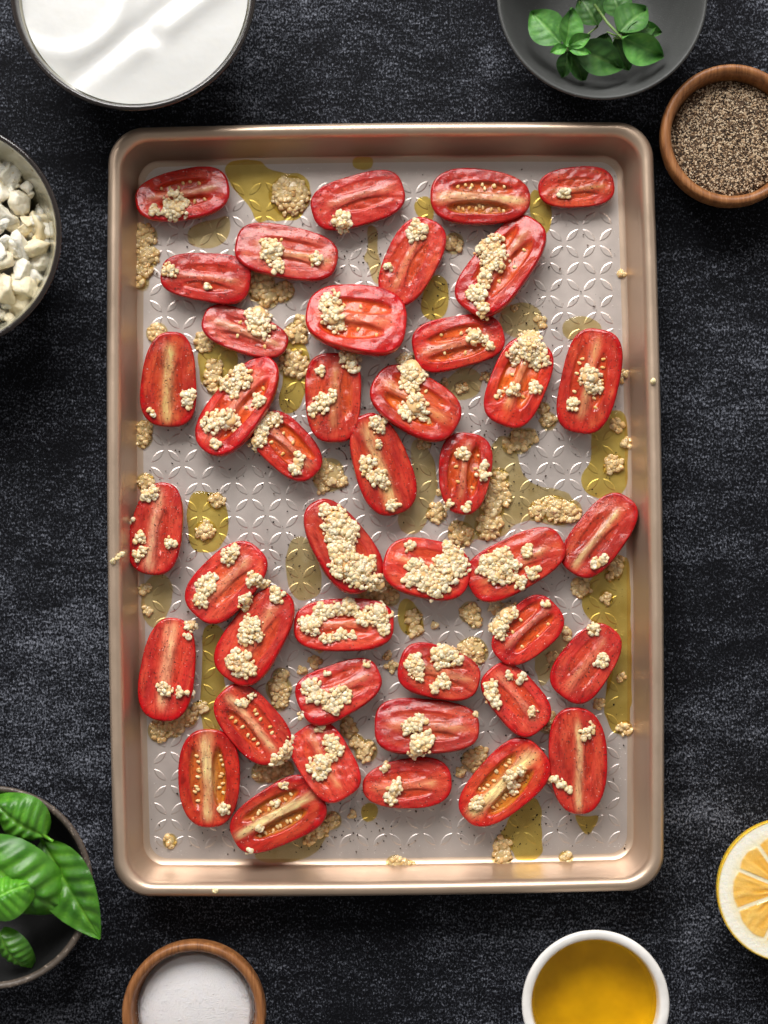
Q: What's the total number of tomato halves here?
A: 42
